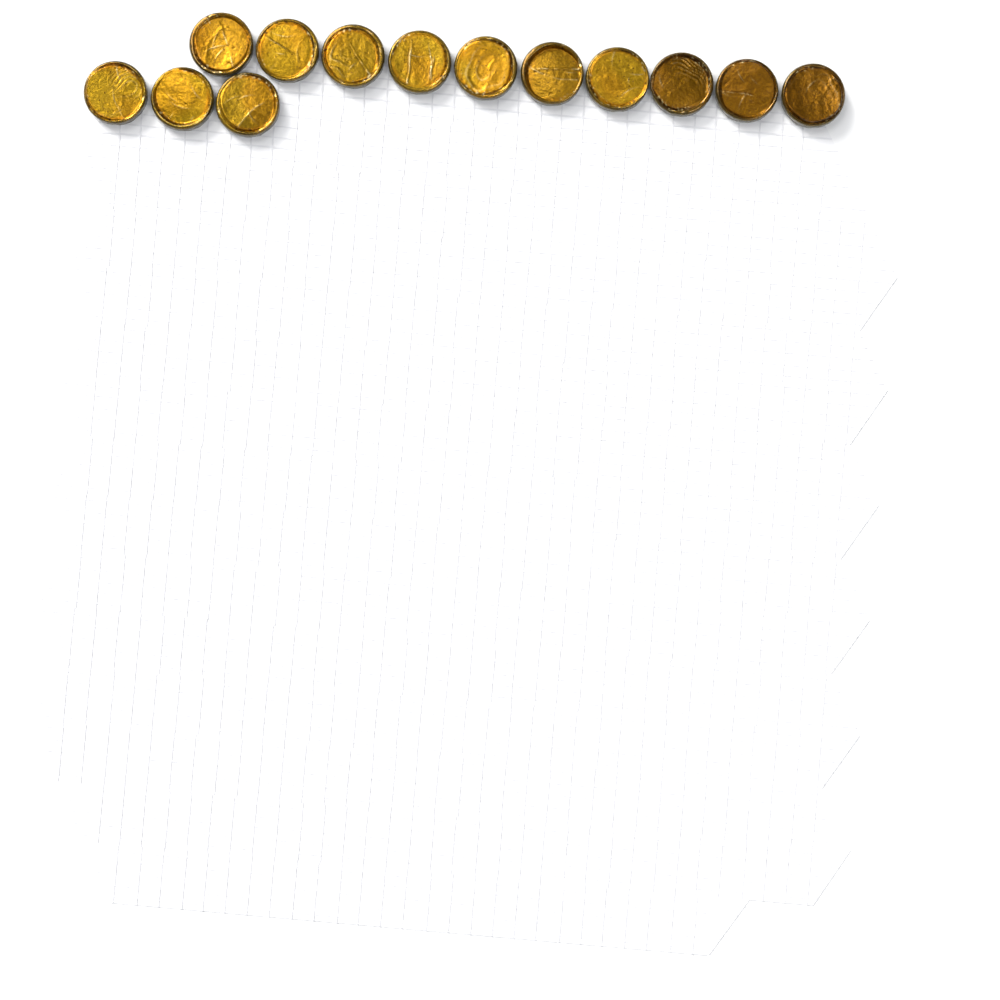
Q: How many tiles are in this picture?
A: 13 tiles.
